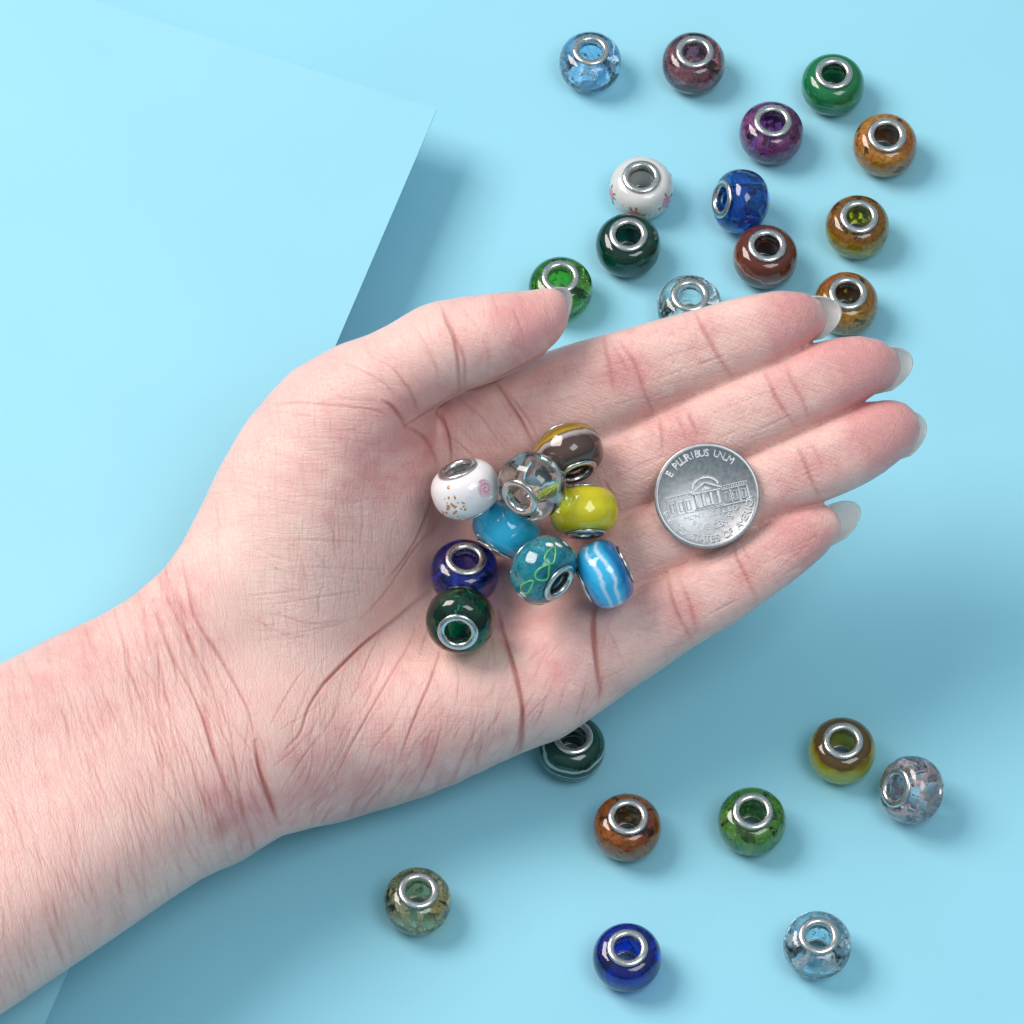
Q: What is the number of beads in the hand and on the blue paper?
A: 30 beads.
